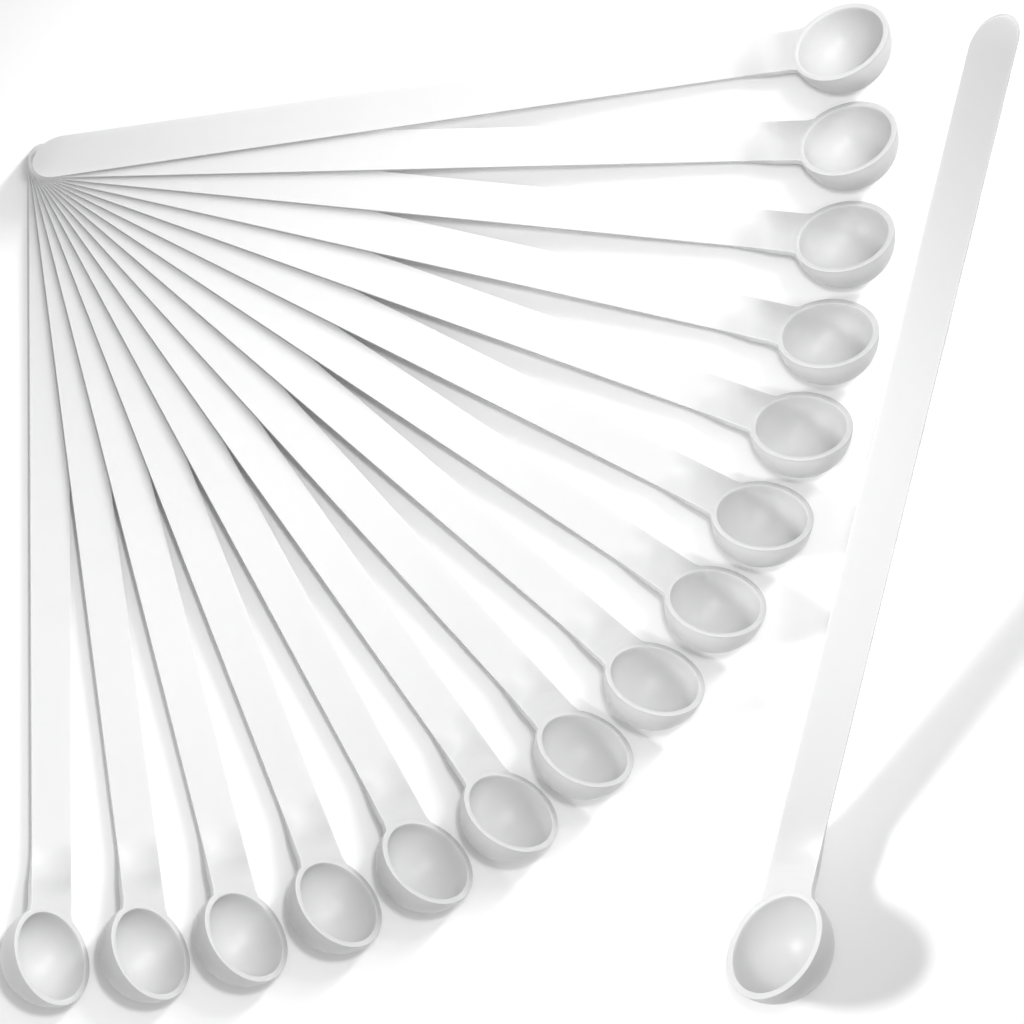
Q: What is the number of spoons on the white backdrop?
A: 16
